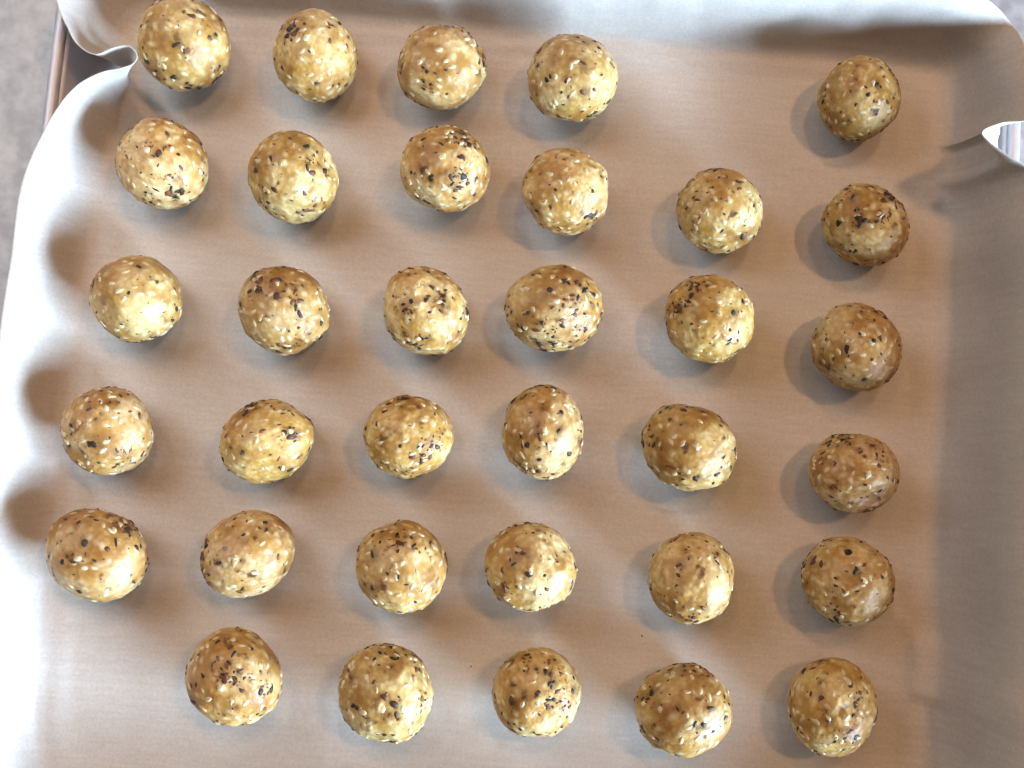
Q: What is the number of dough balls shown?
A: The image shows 34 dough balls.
